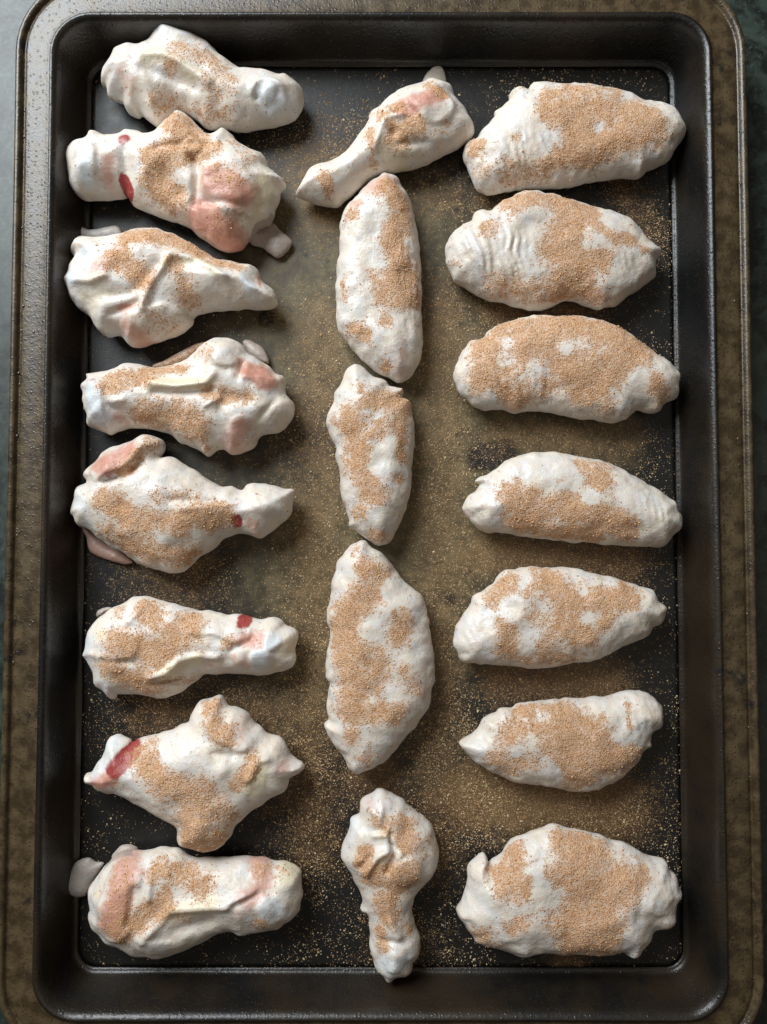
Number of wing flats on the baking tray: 10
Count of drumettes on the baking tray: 10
